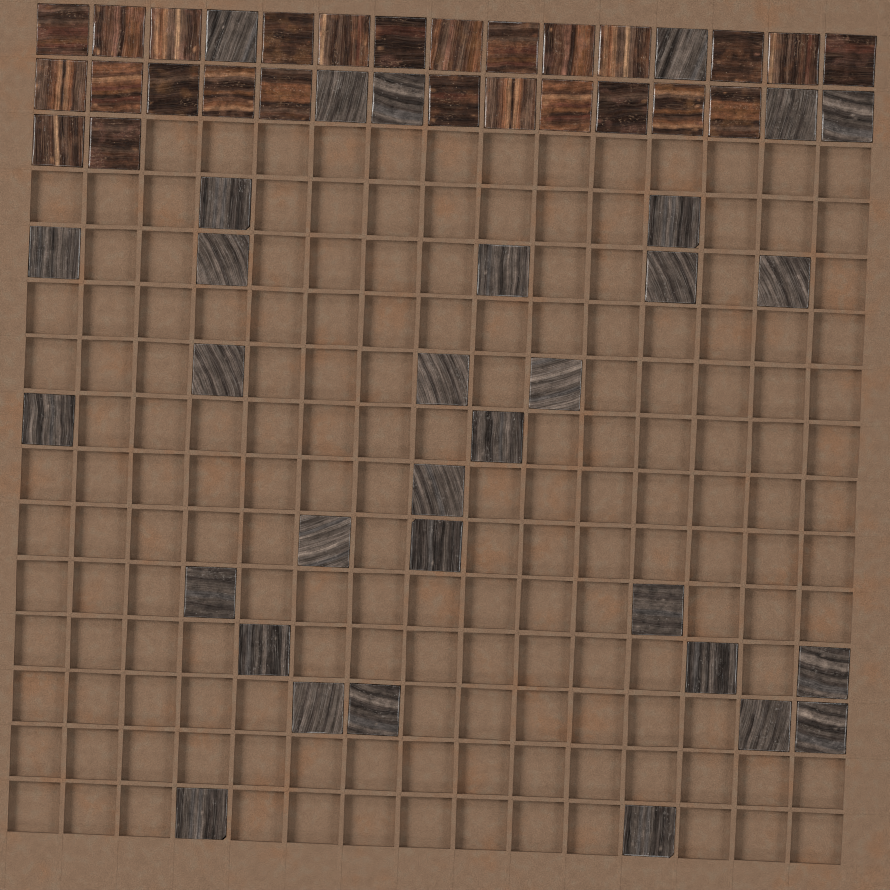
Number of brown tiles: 26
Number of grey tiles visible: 32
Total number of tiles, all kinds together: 58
